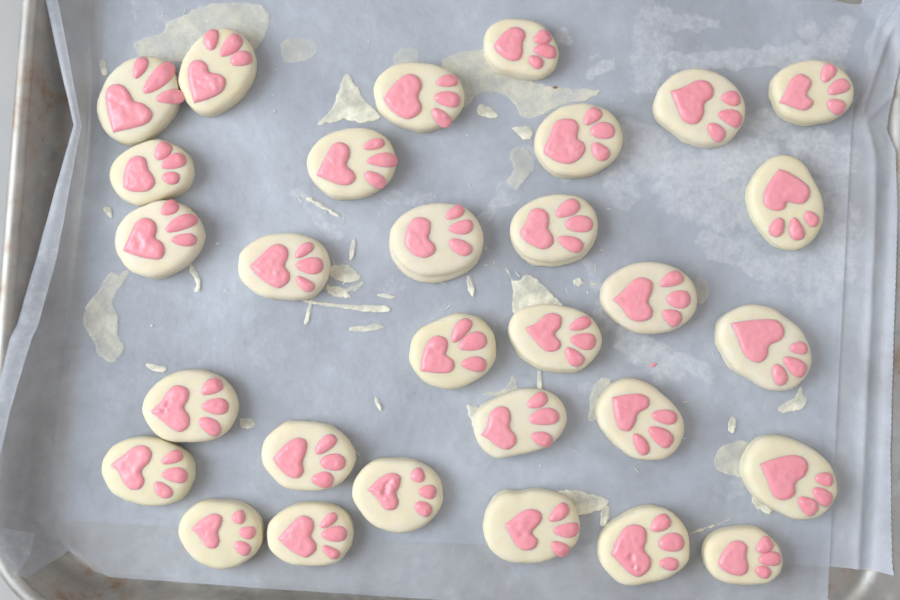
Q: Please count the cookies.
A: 30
